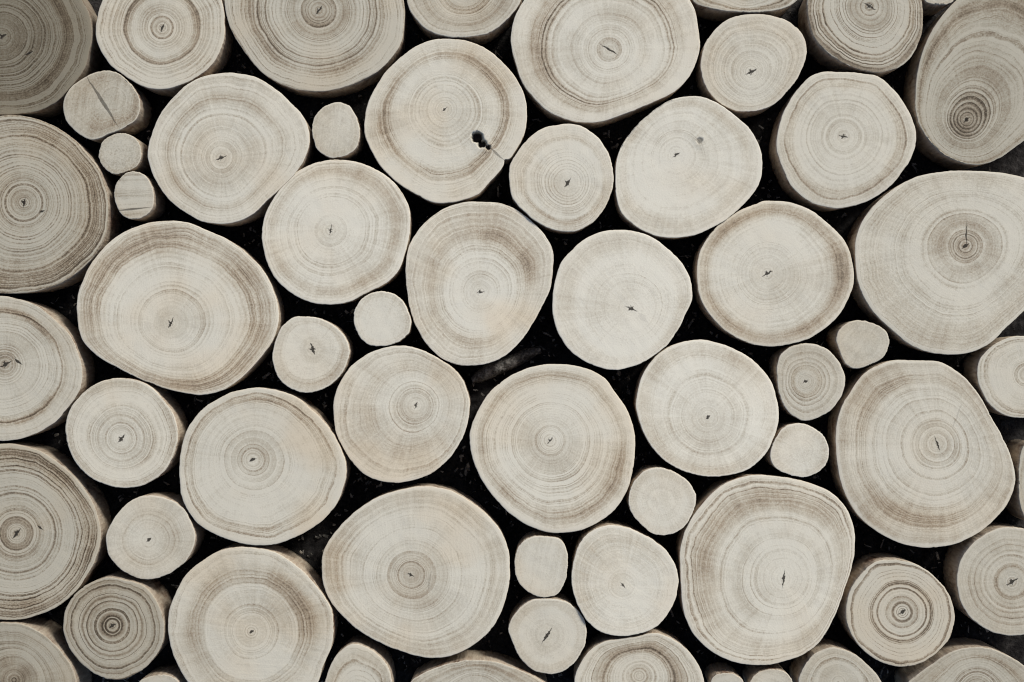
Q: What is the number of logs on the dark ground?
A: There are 61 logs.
